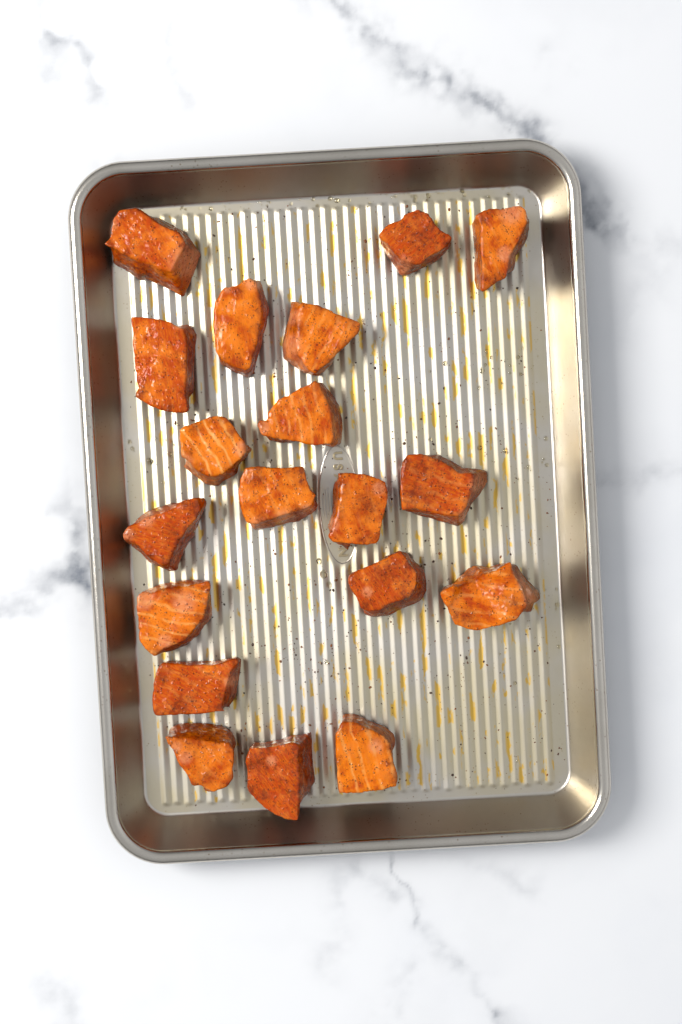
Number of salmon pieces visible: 19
